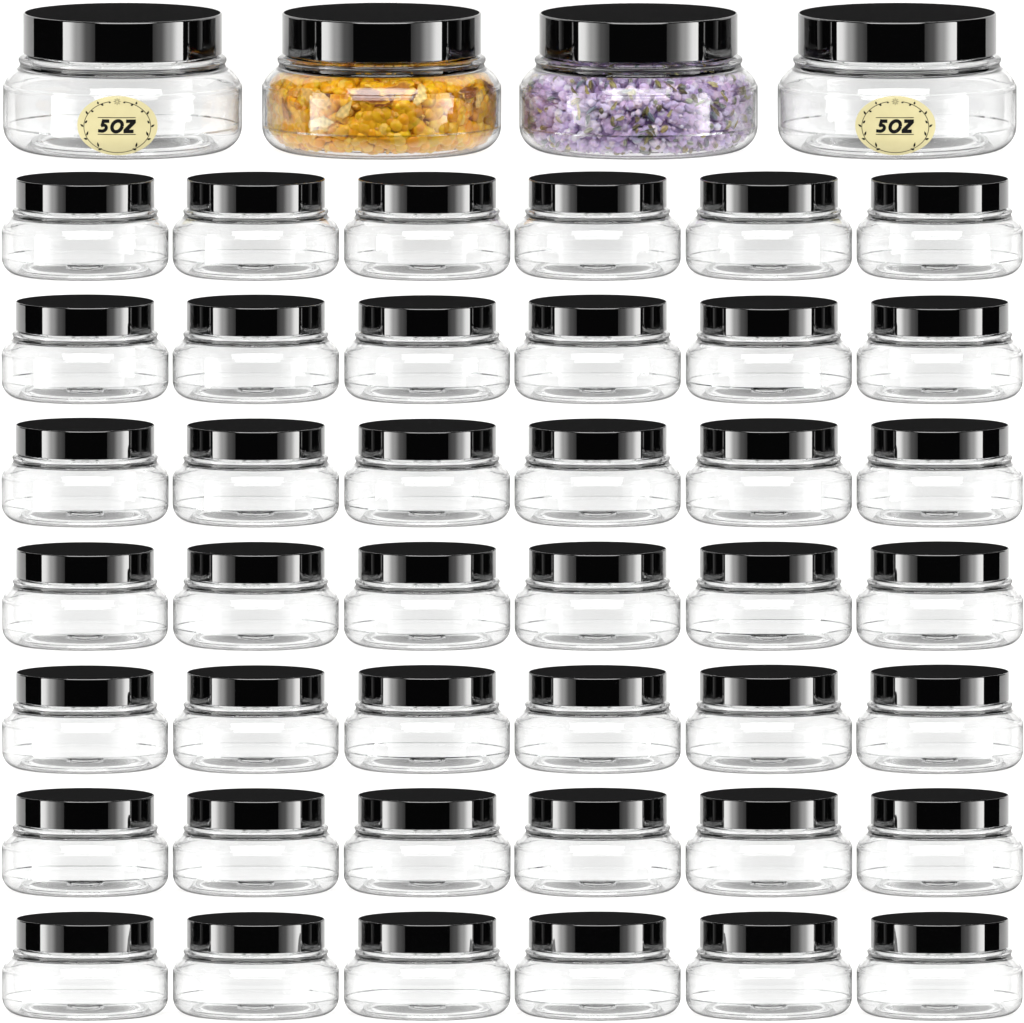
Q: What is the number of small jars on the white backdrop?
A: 42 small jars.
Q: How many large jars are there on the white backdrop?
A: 4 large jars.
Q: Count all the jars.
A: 46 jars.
